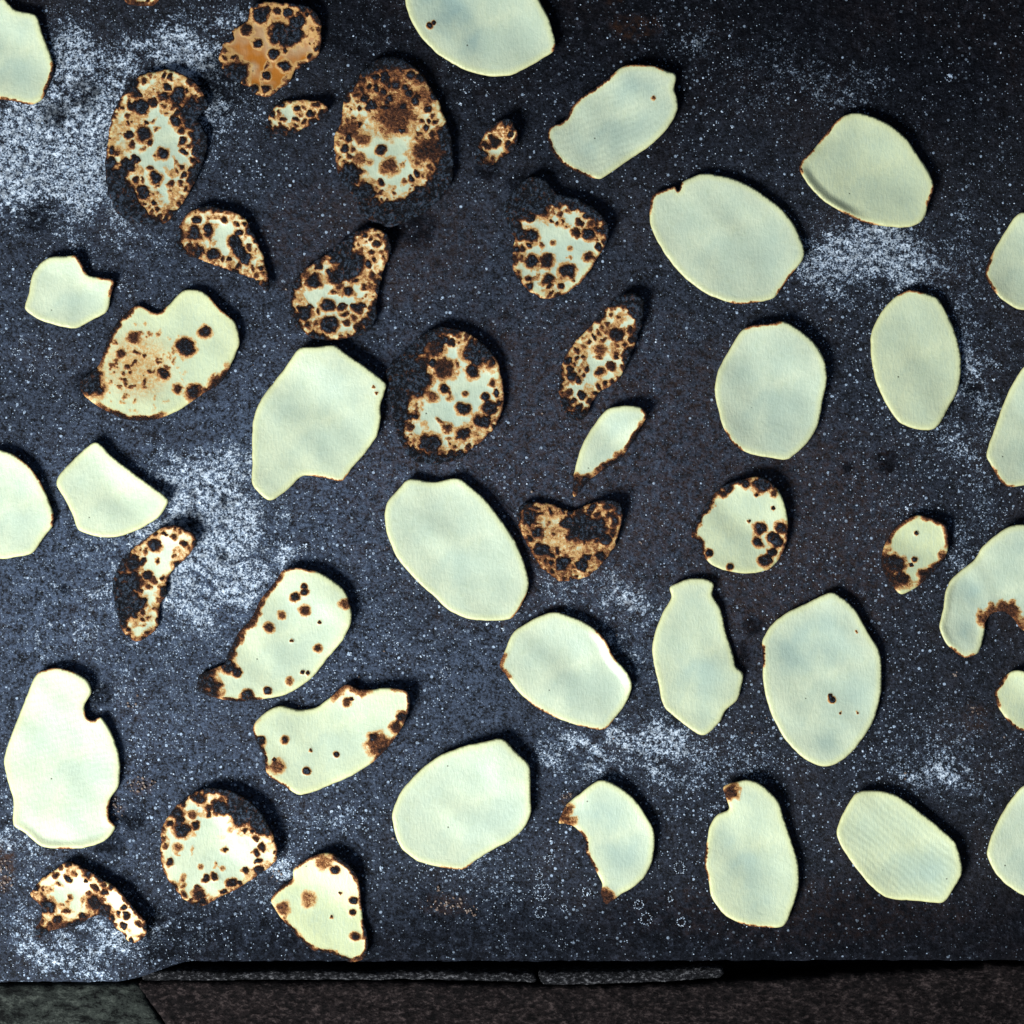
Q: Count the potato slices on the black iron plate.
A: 47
